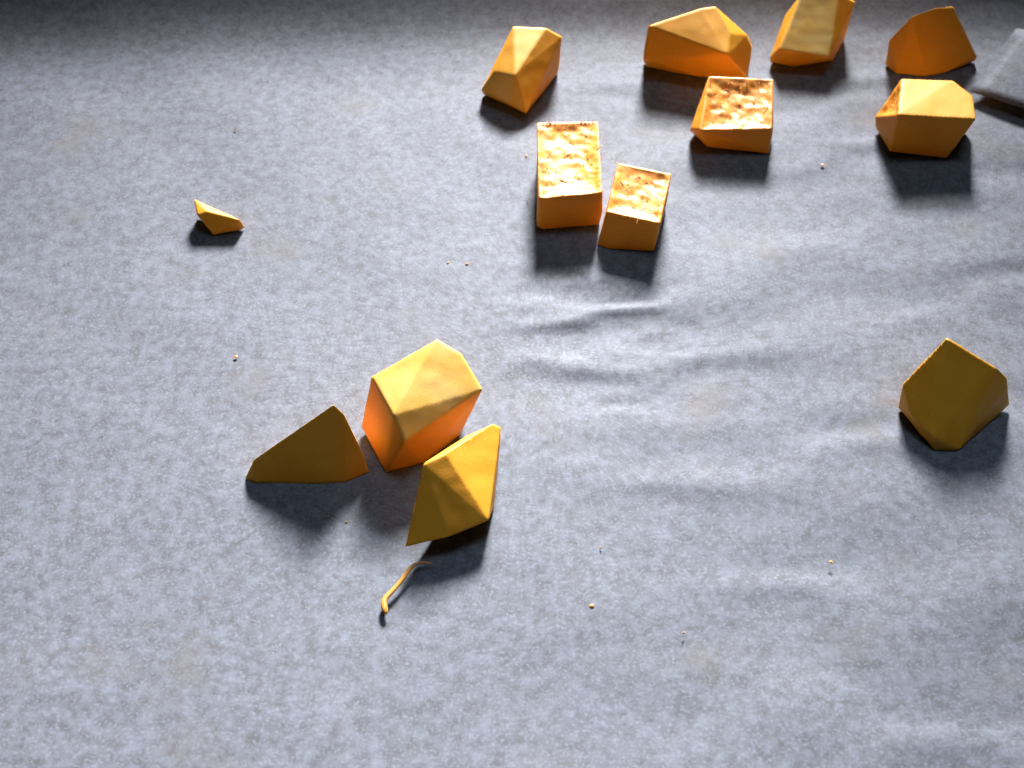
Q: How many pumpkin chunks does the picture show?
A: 13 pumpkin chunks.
